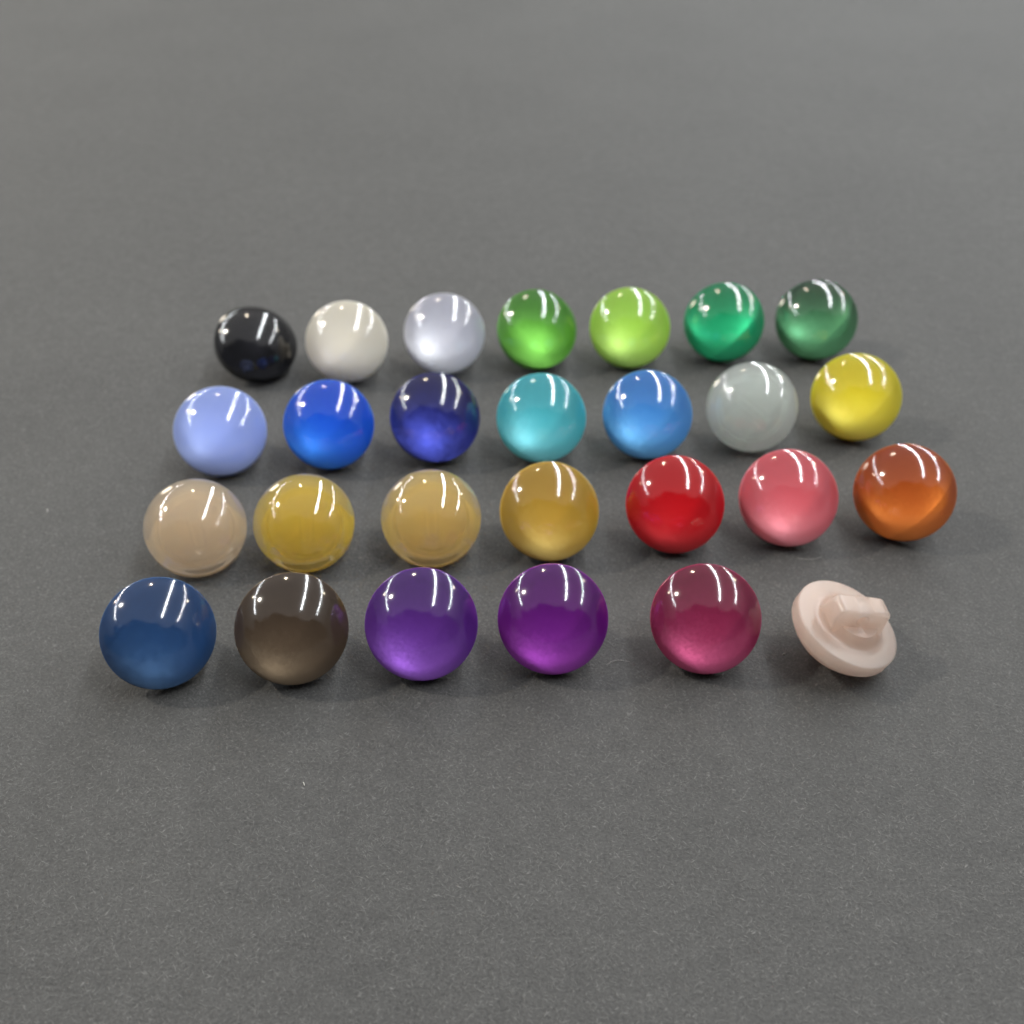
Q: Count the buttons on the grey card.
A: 27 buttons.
